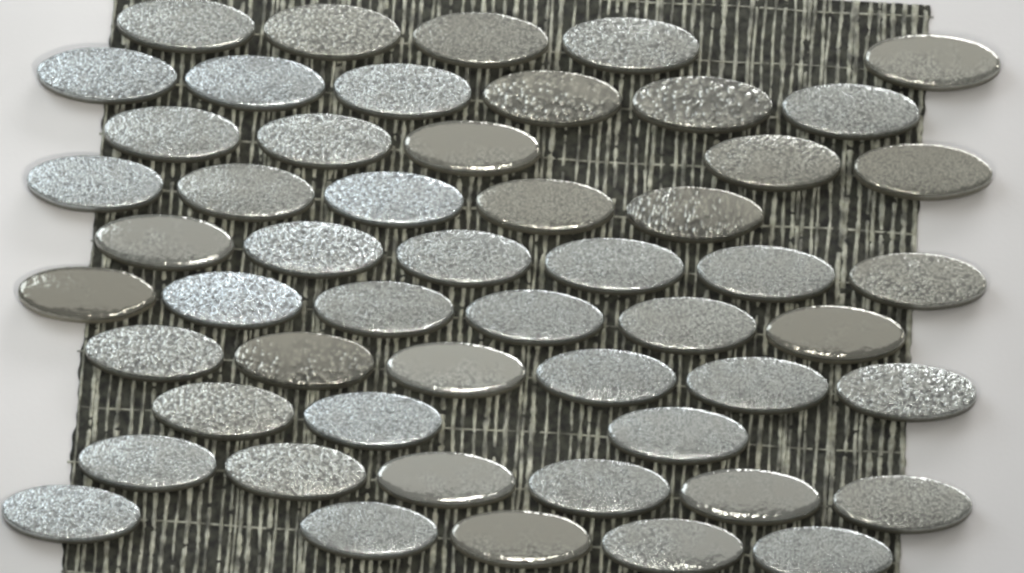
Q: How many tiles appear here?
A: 53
